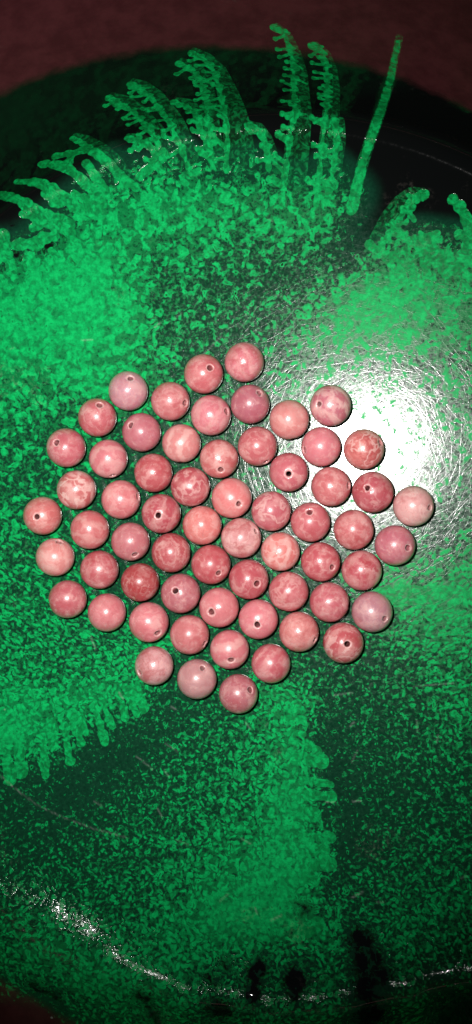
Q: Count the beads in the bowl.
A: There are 62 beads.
